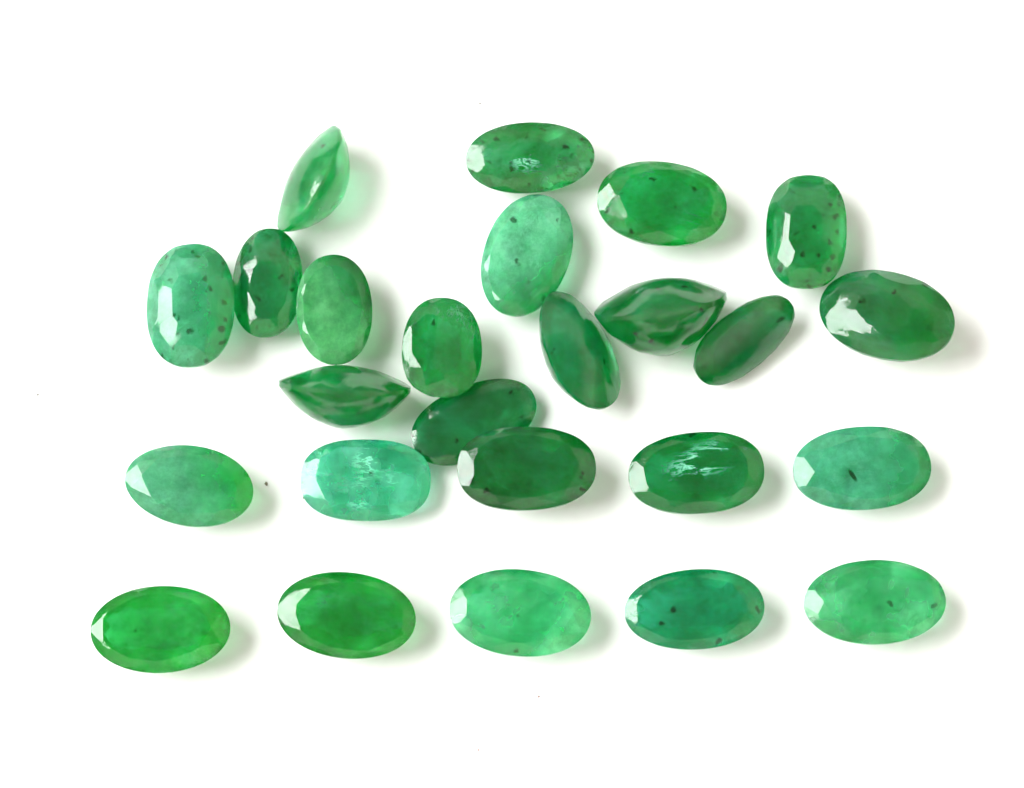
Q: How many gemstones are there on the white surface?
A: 25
